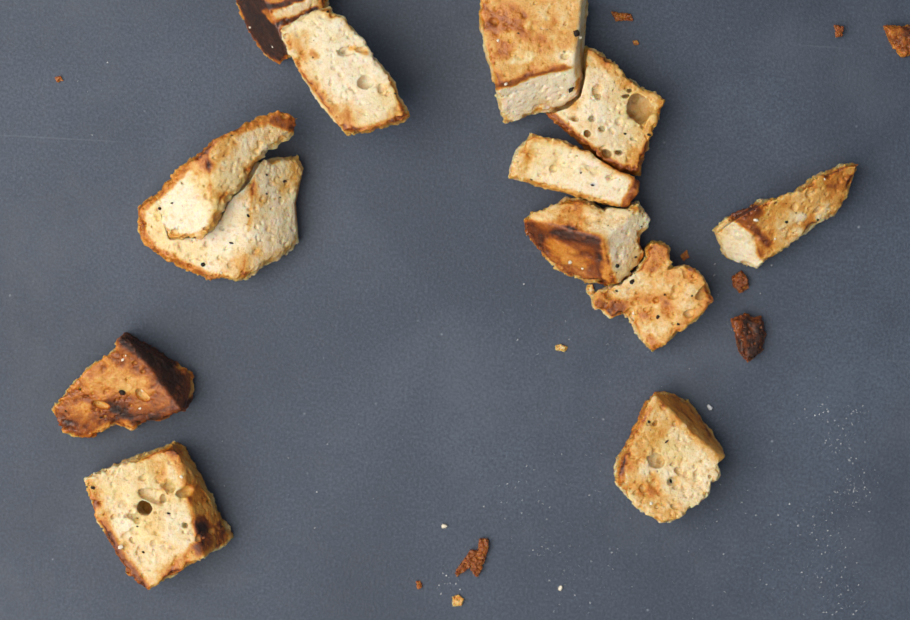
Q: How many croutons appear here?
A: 13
